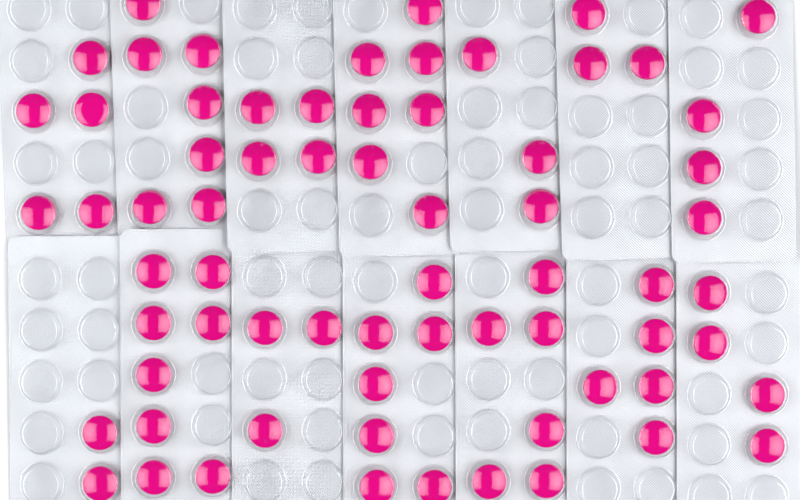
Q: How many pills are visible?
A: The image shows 68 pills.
